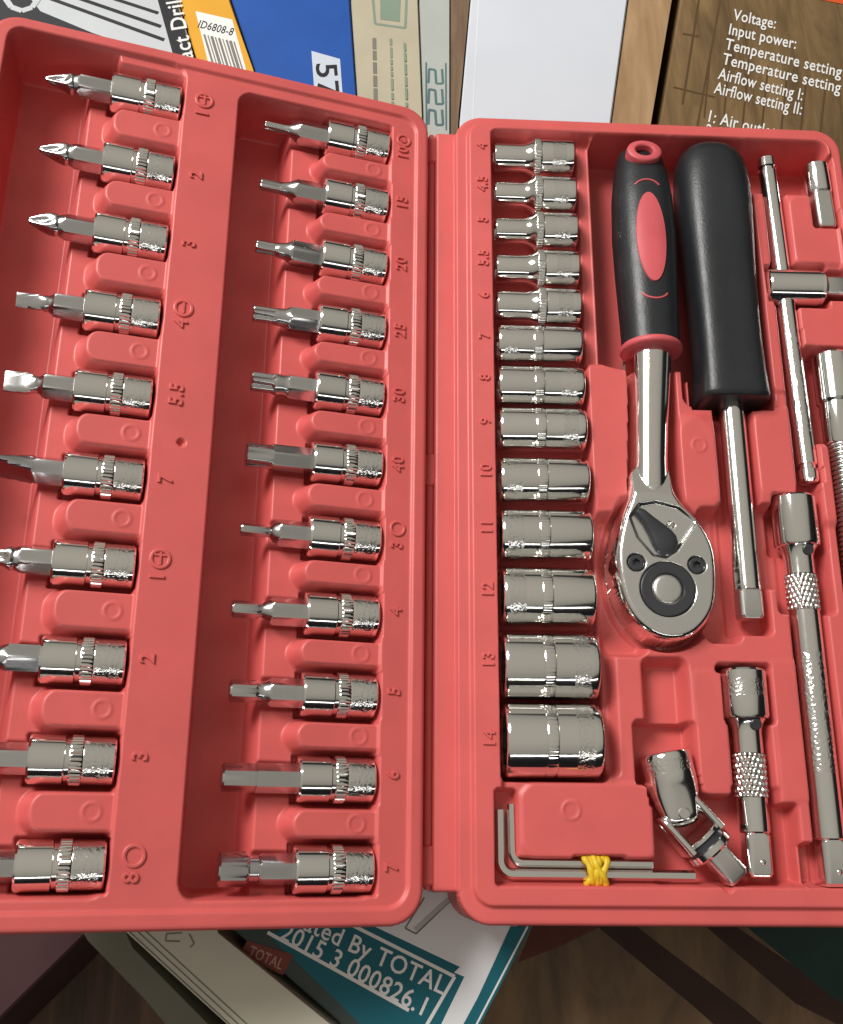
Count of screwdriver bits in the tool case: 21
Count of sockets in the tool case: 13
